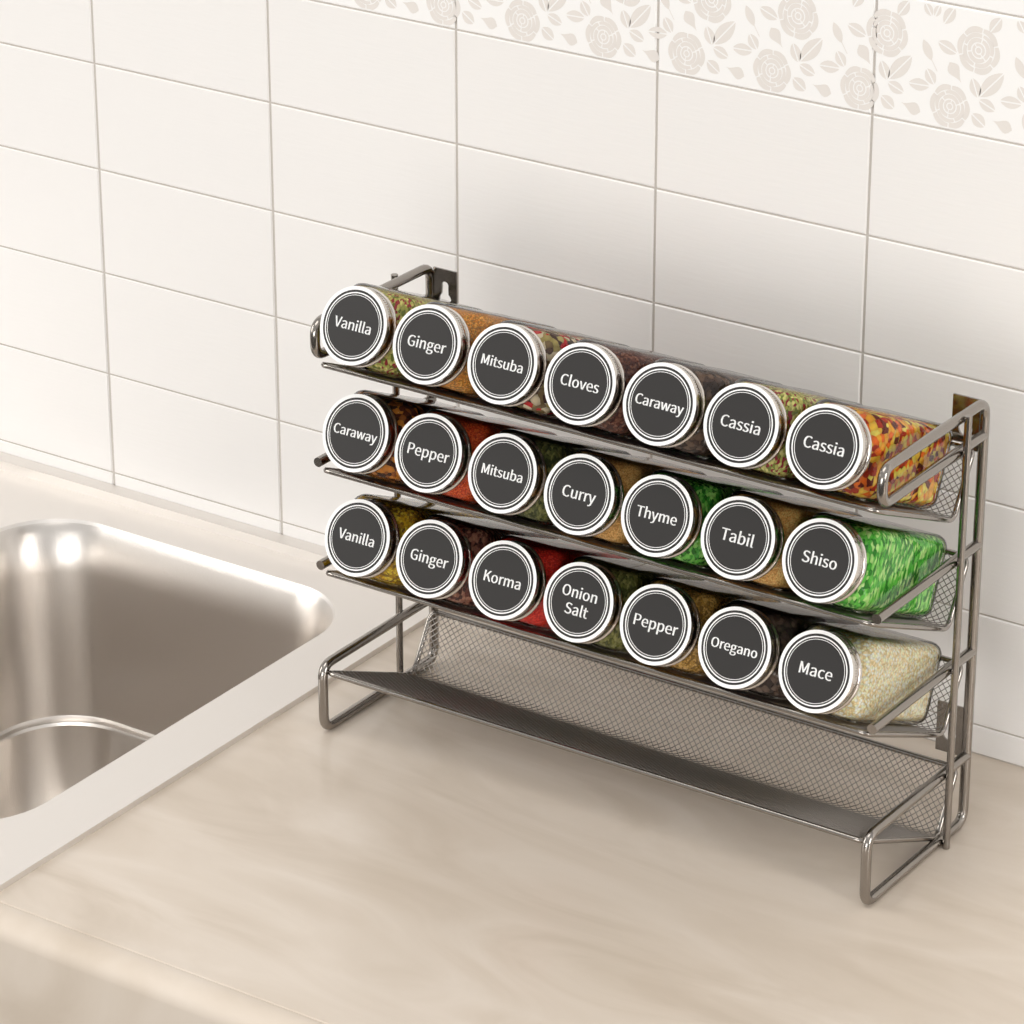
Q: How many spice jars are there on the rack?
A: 21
